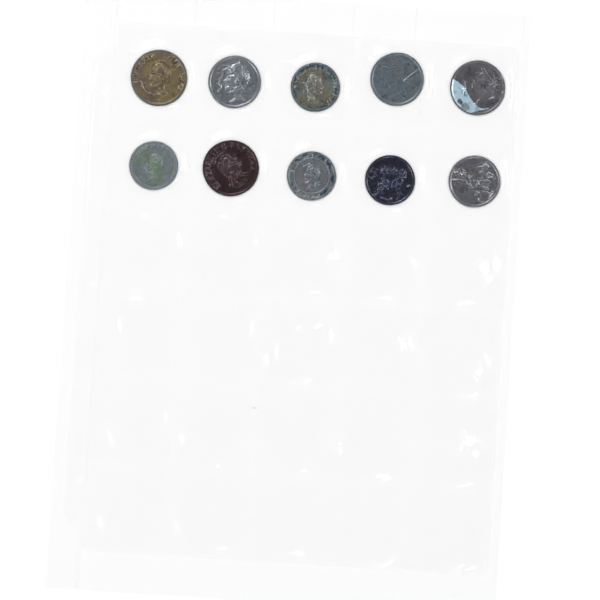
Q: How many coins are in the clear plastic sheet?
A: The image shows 10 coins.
